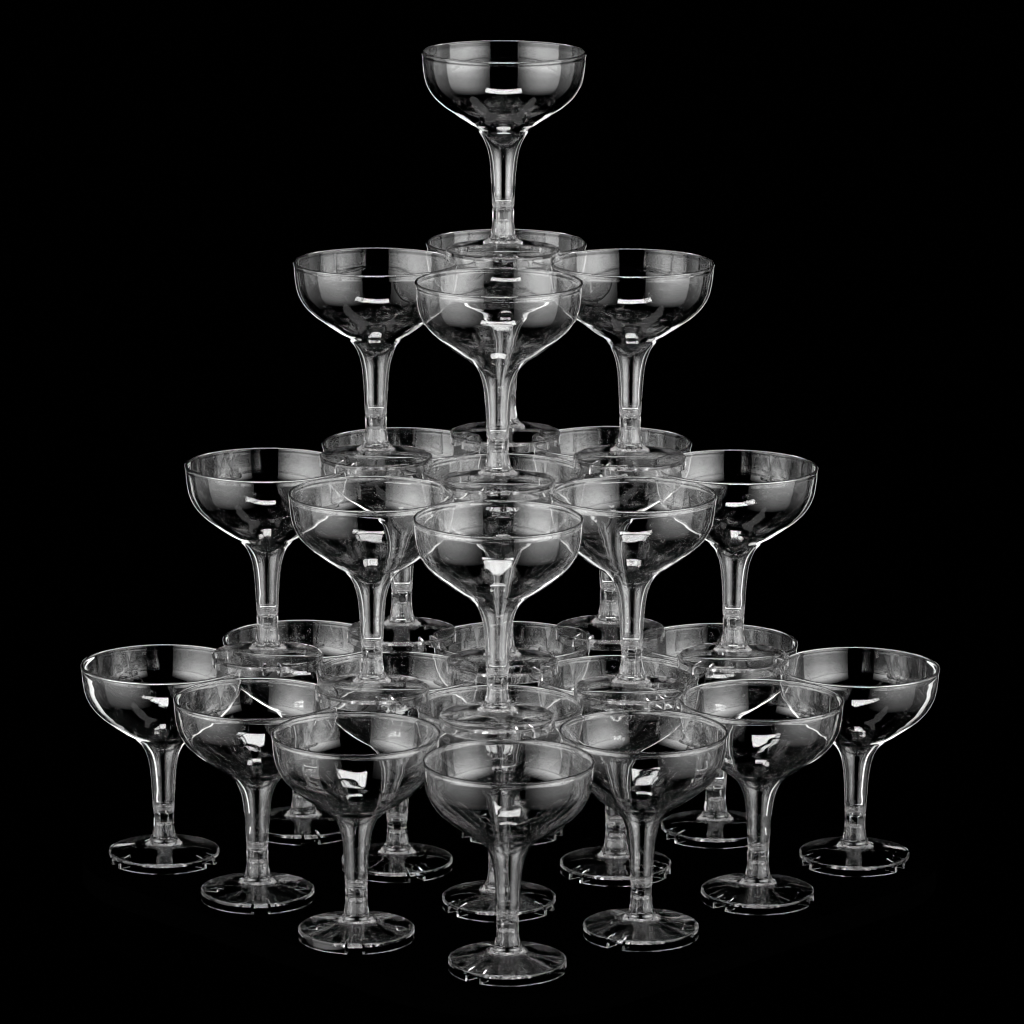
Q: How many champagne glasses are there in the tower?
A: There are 26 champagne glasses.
